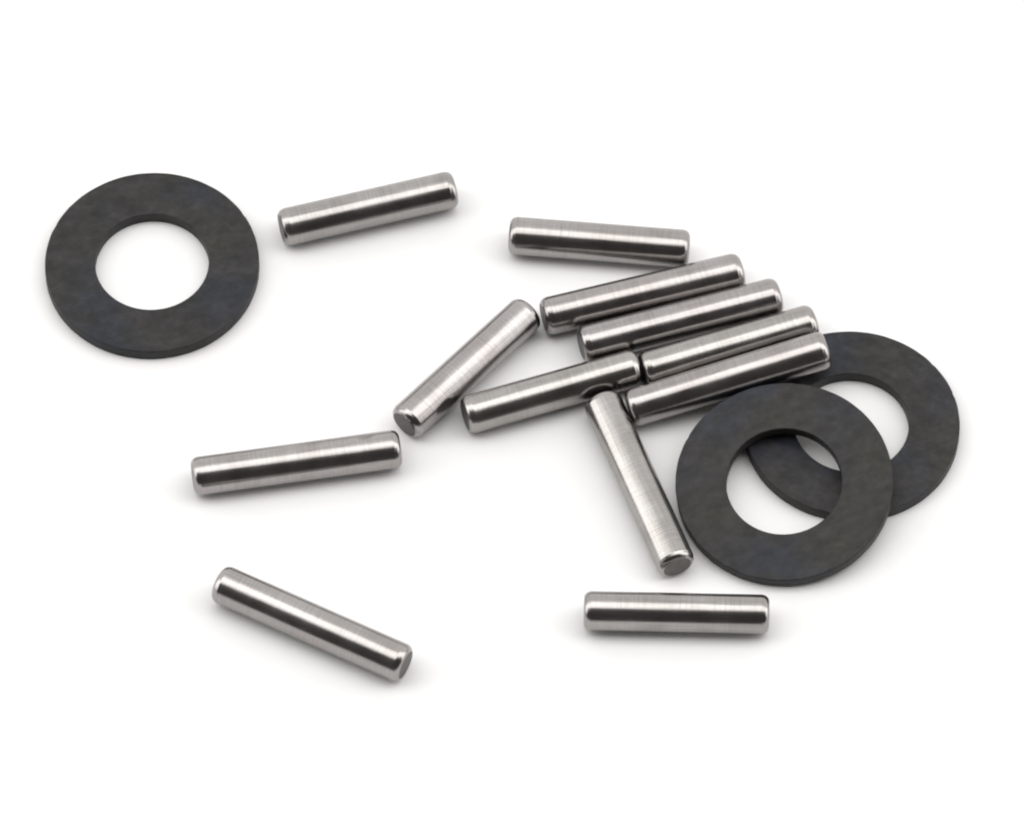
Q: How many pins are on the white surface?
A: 12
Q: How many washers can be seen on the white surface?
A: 3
